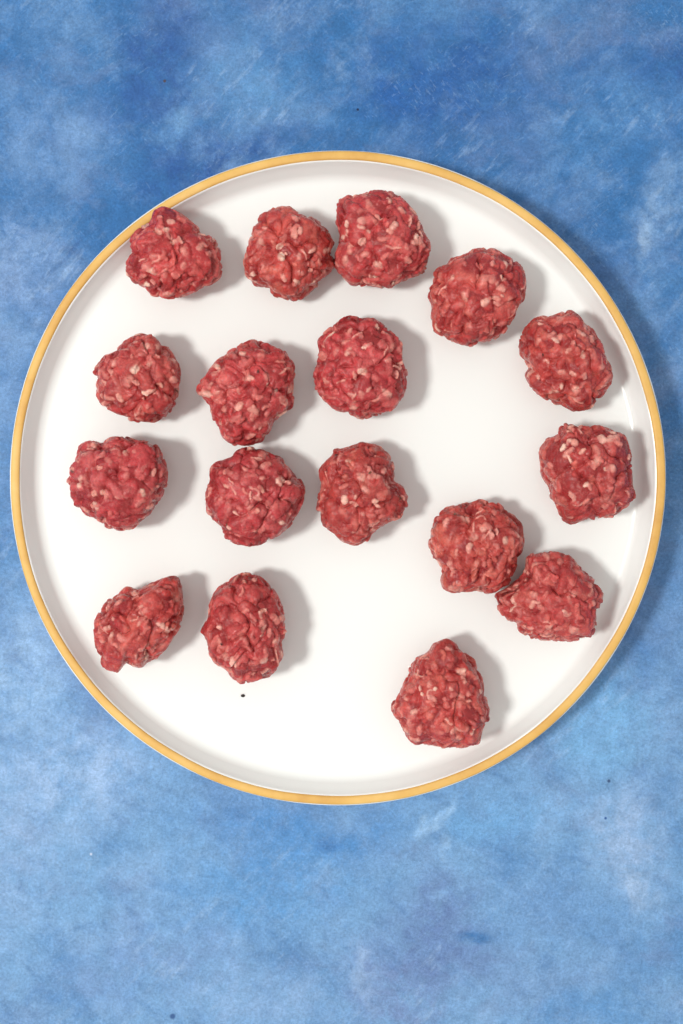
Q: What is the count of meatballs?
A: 17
